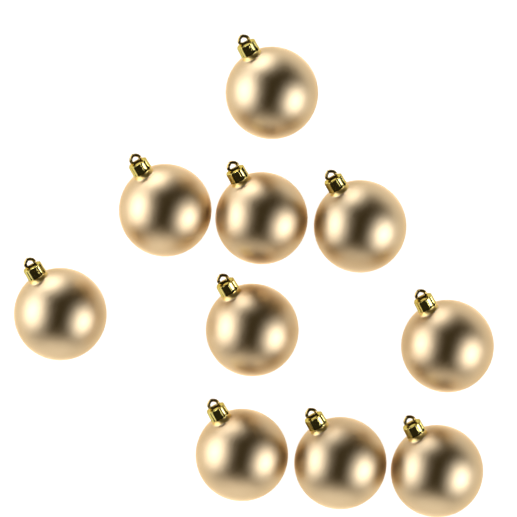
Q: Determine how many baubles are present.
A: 10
